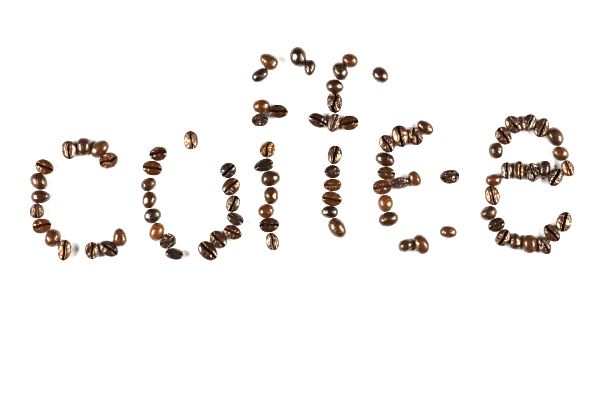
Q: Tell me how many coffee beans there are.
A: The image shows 96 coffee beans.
